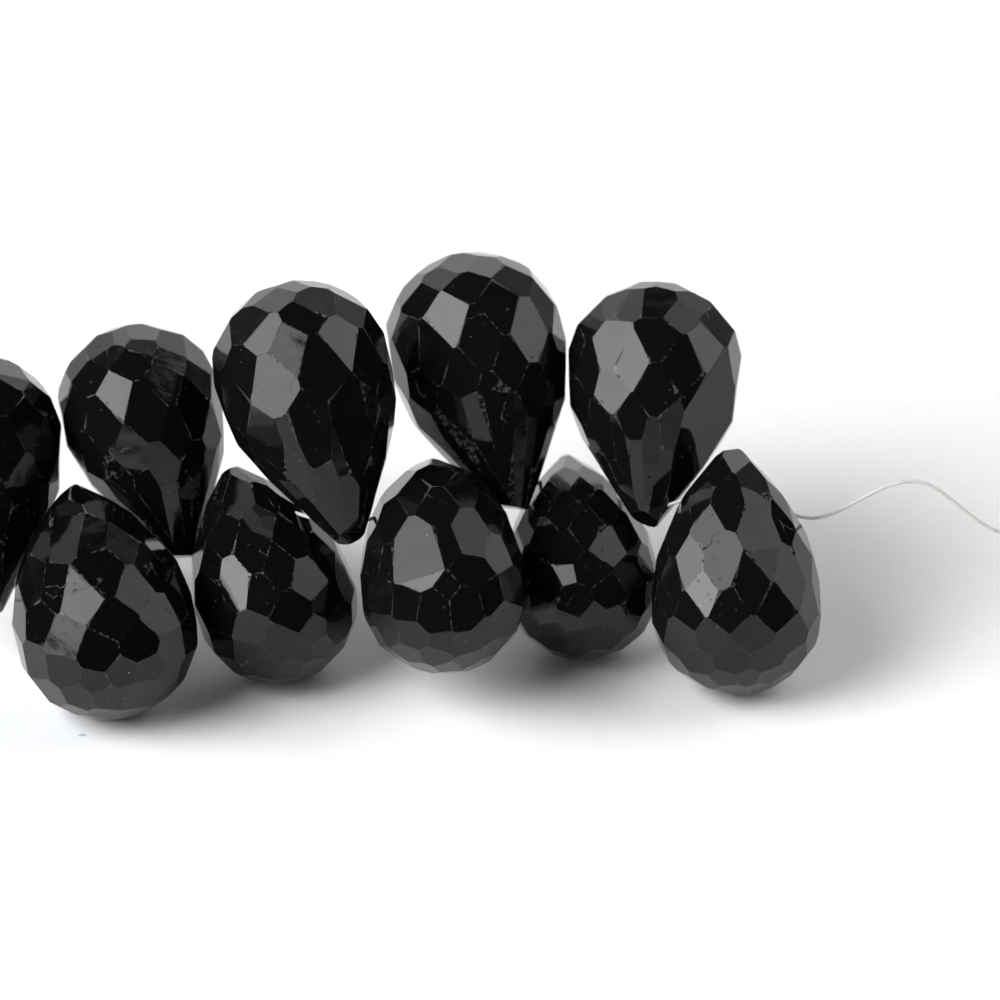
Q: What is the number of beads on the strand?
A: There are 10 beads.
